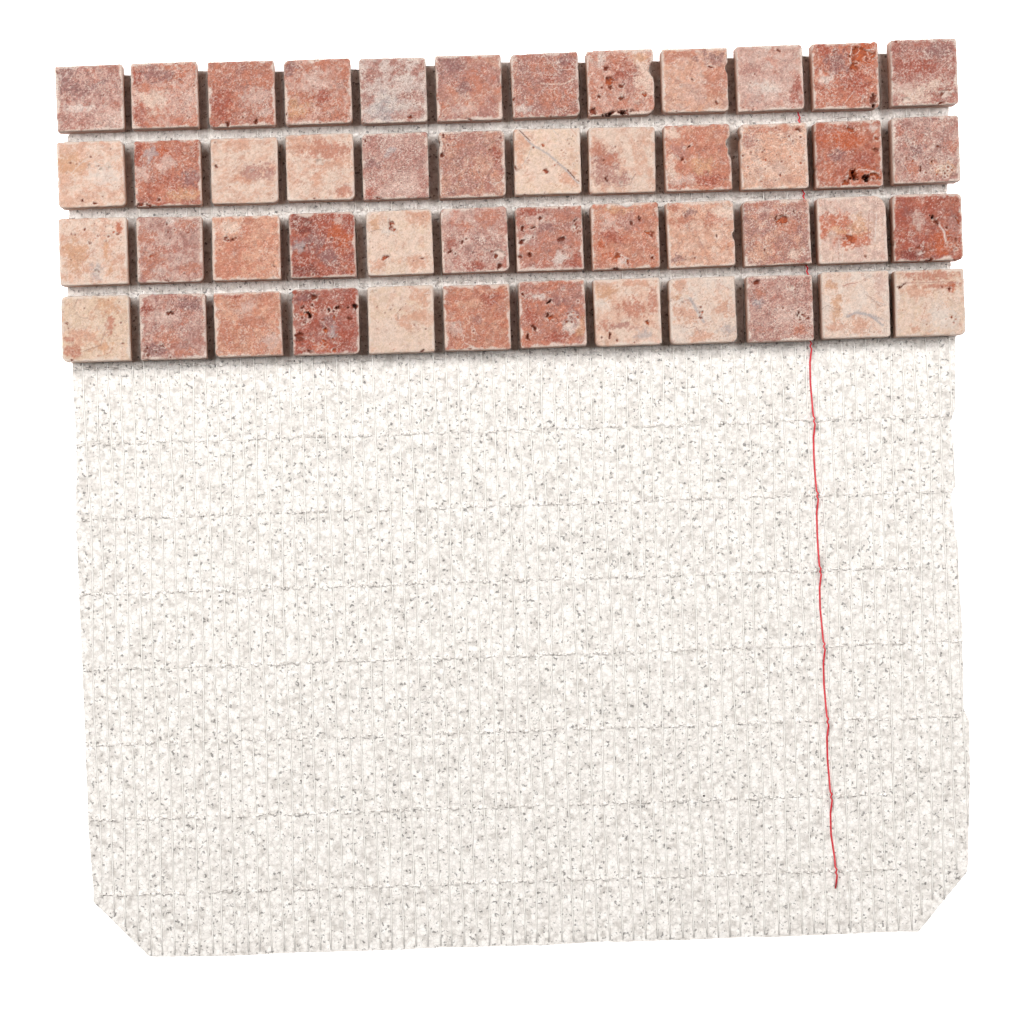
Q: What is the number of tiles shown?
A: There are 48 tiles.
